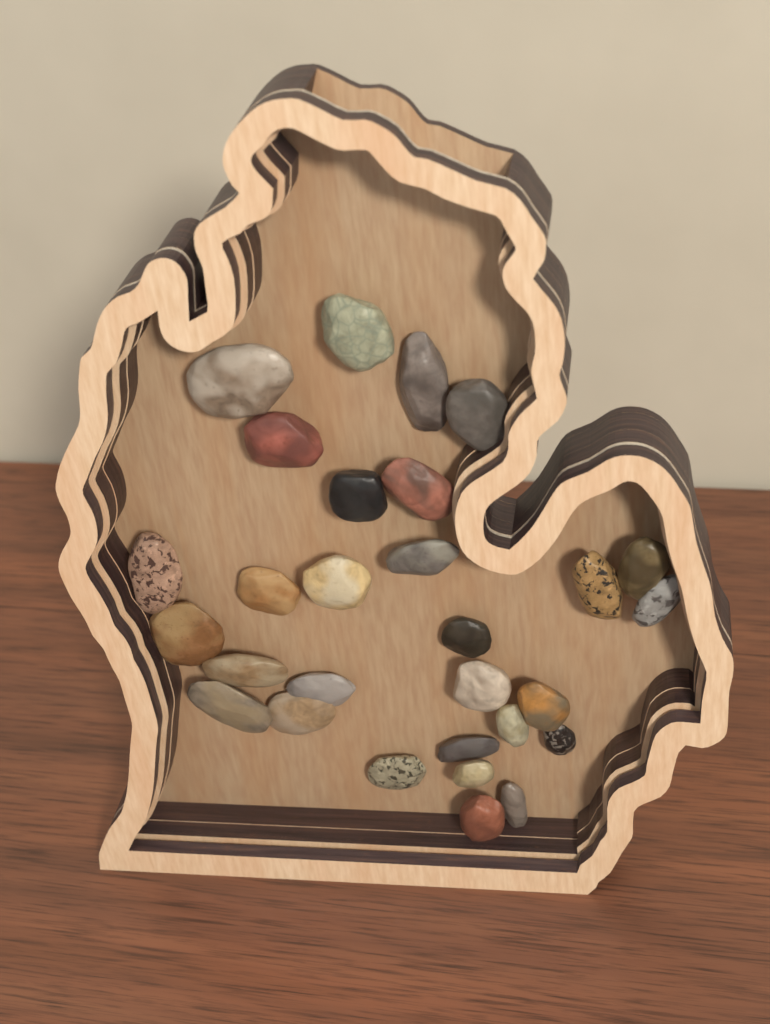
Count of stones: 29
